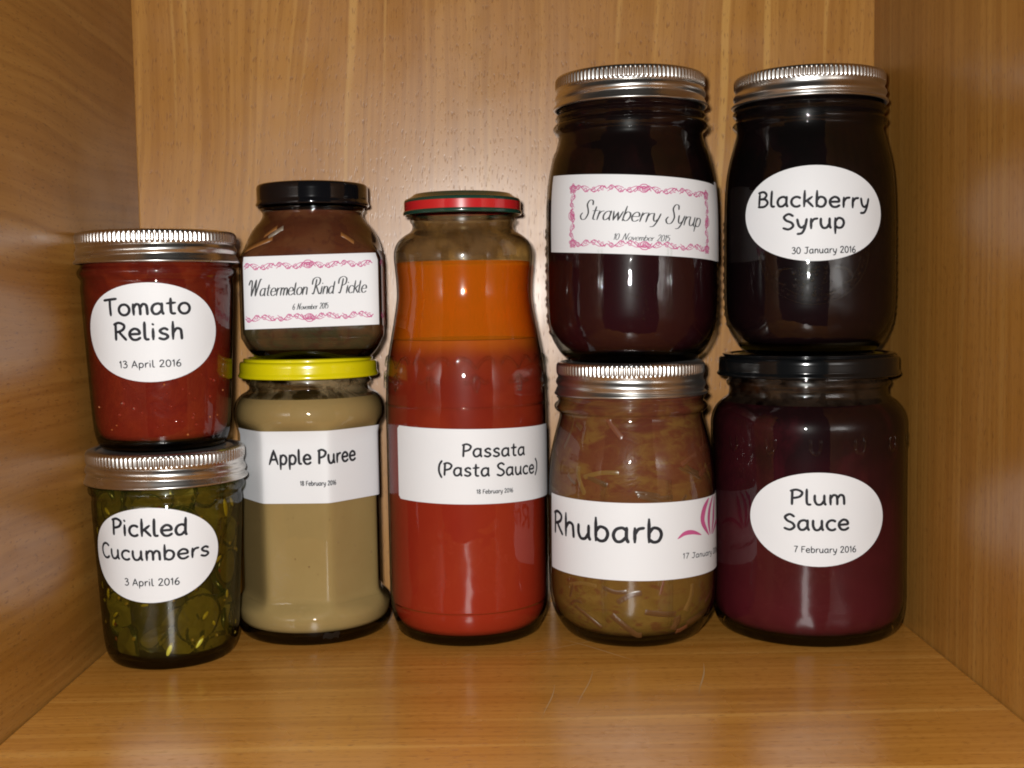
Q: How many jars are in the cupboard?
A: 9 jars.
